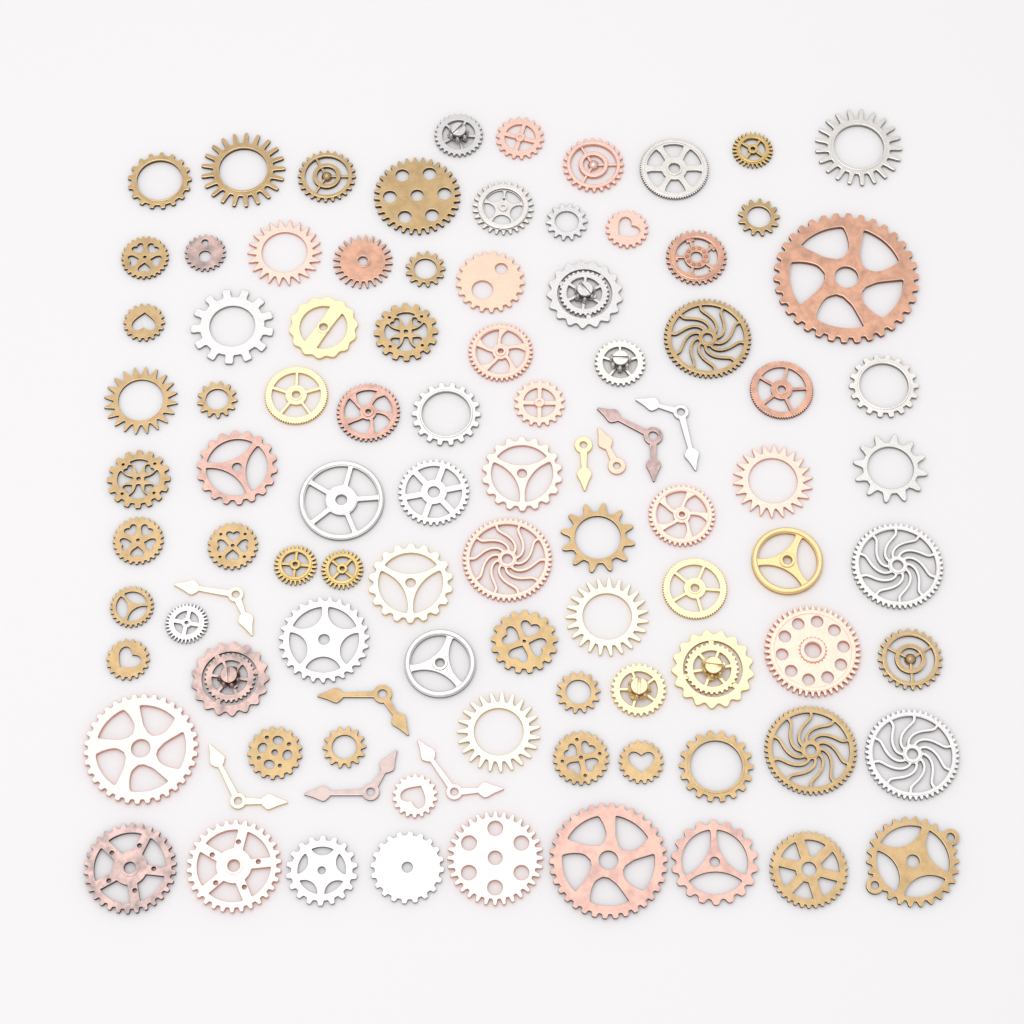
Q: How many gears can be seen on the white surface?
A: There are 88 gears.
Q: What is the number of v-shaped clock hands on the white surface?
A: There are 7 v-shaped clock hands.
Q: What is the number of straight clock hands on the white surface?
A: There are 2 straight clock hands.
